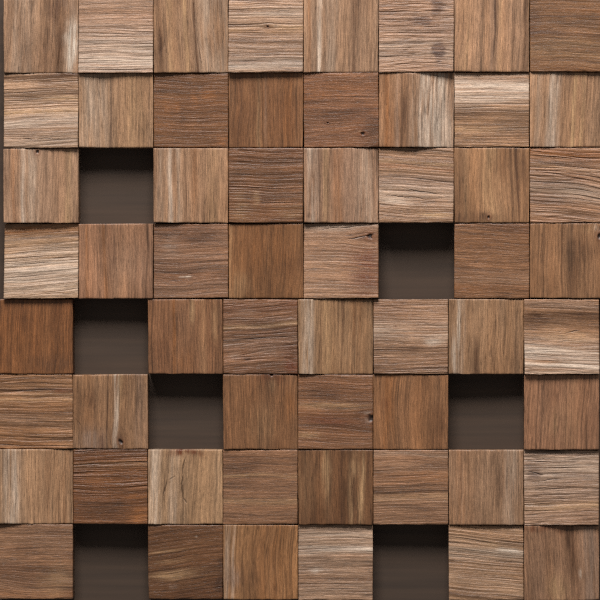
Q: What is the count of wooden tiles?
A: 57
